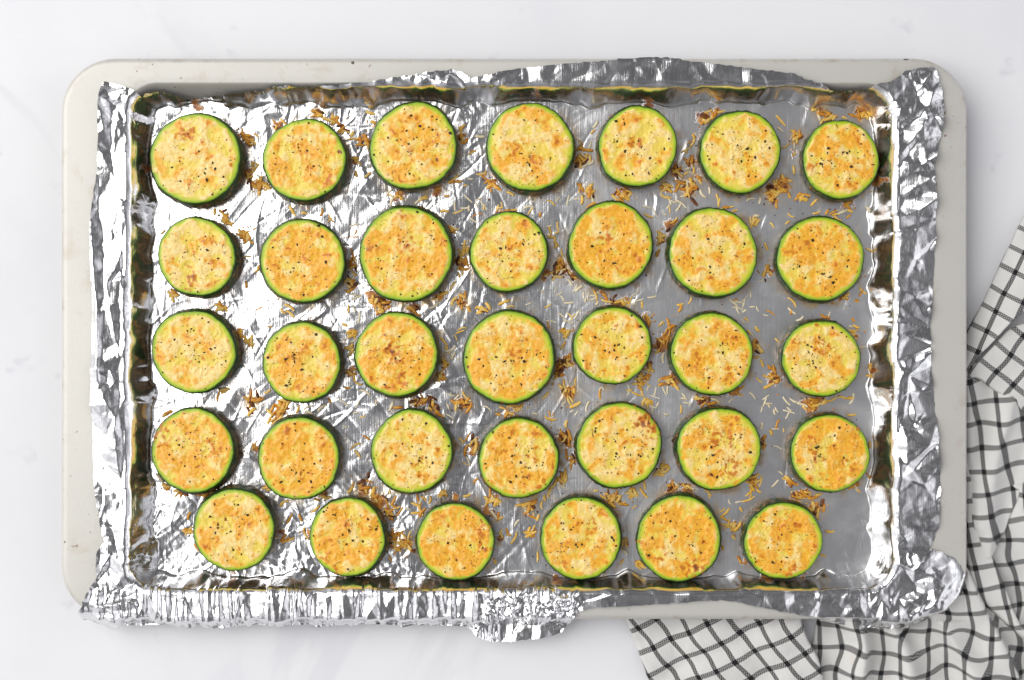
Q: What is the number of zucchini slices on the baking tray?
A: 34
